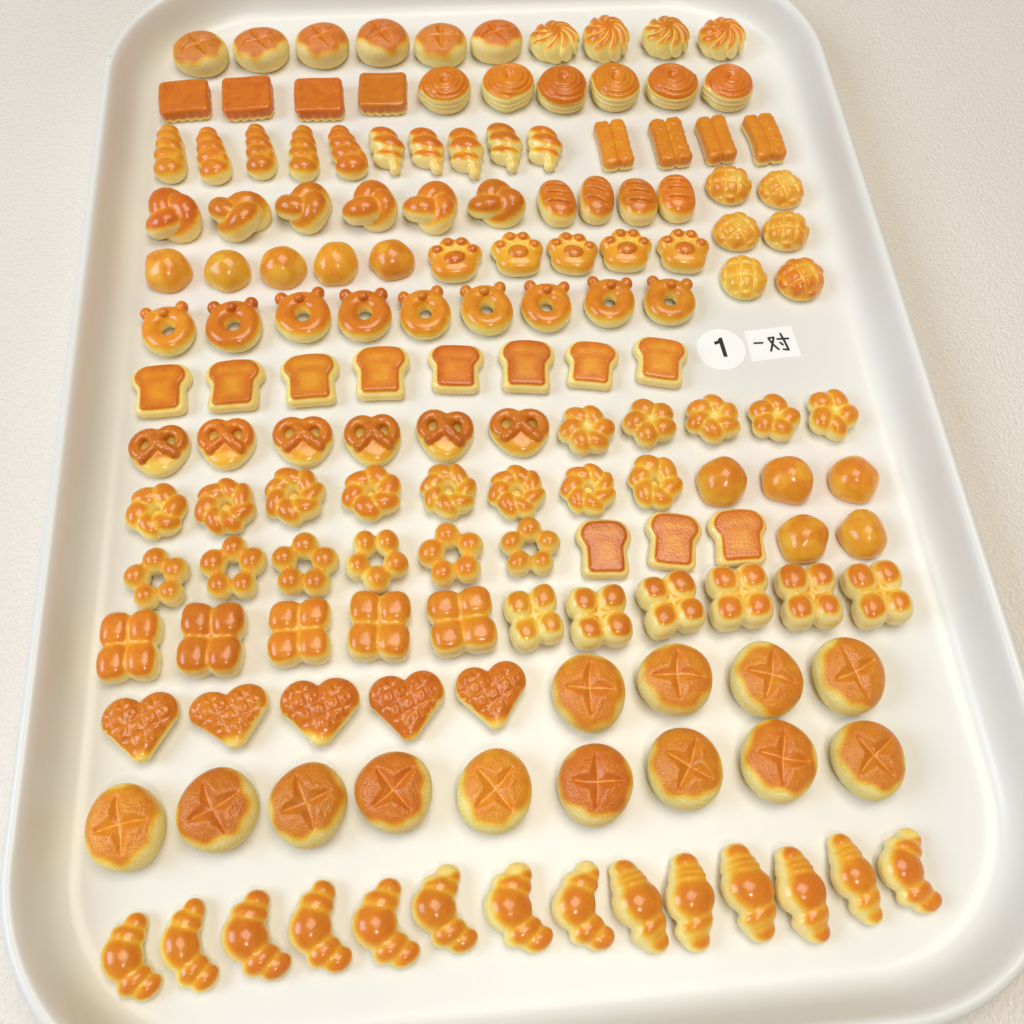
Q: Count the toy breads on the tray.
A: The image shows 153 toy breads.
